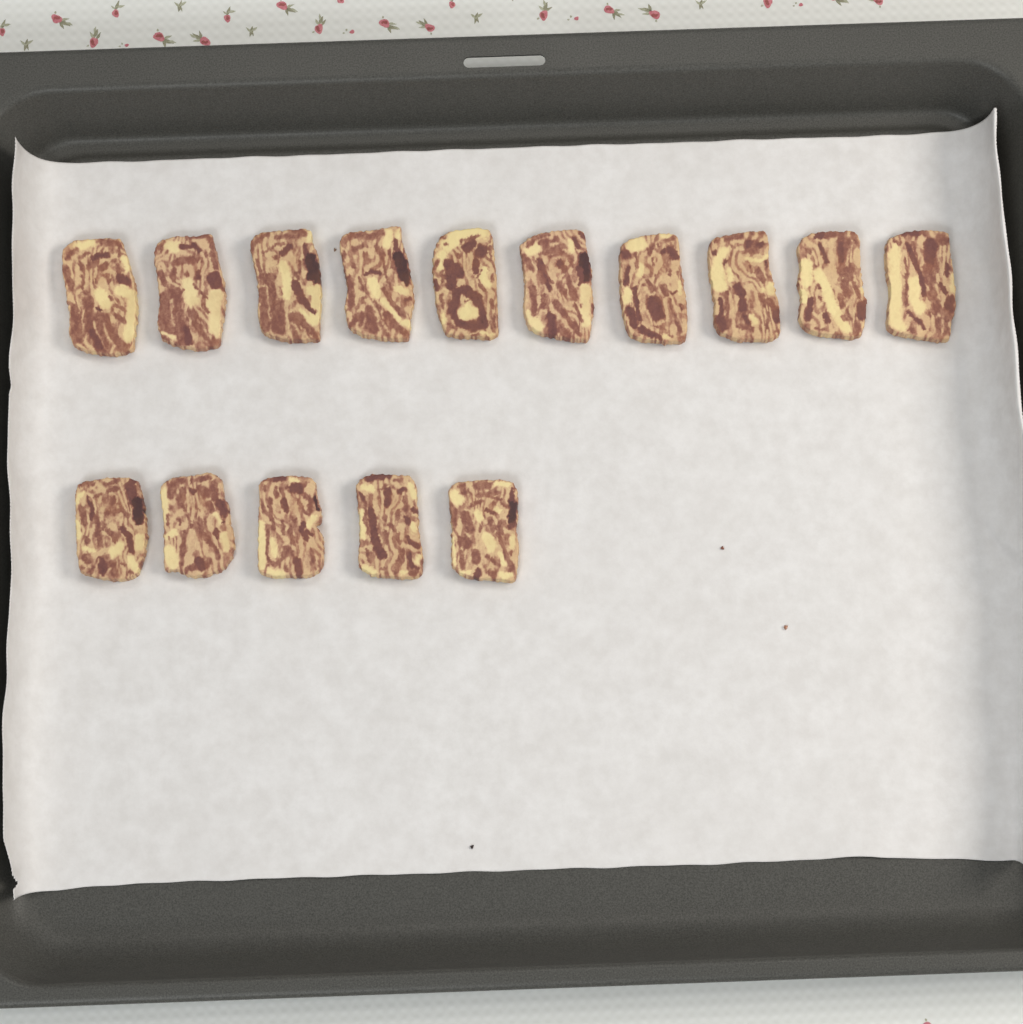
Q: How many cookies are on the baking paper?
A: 15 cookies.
